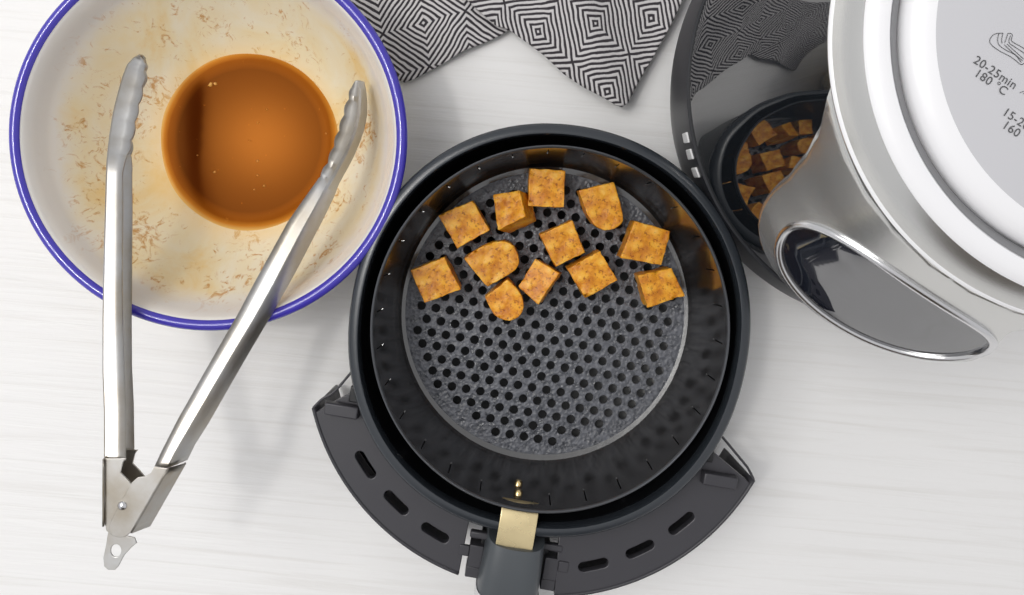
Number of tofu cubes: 12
